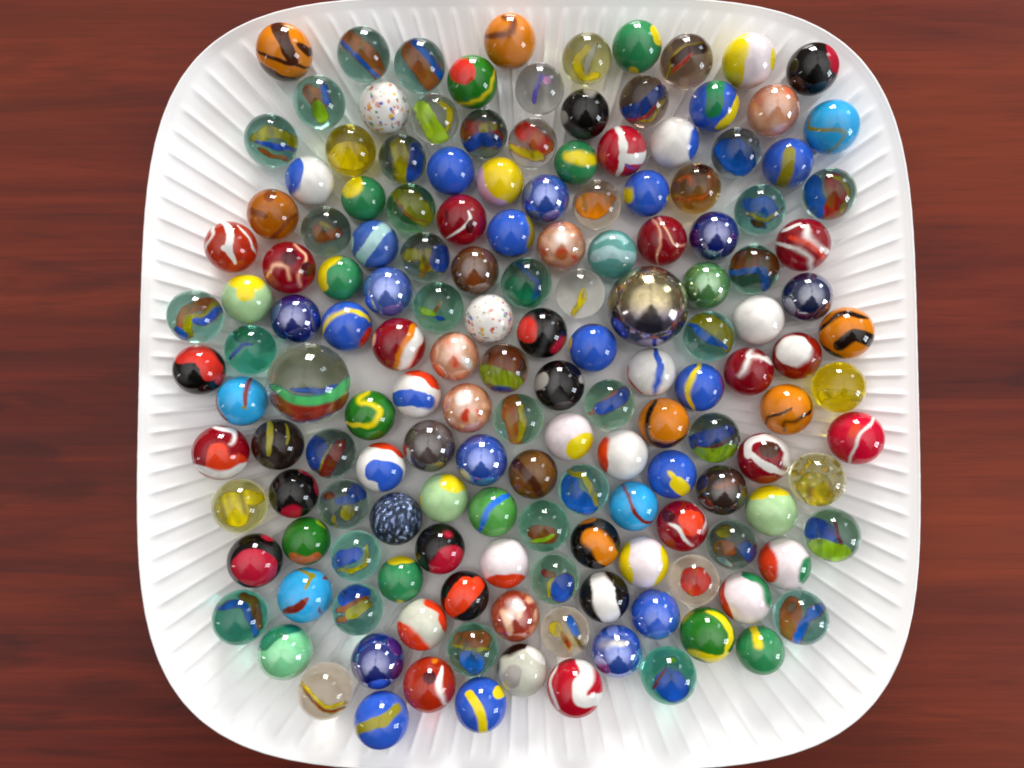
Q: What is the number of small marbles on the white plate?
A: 154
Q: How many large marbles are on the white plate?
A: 2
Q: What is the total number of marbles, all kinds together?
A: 156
